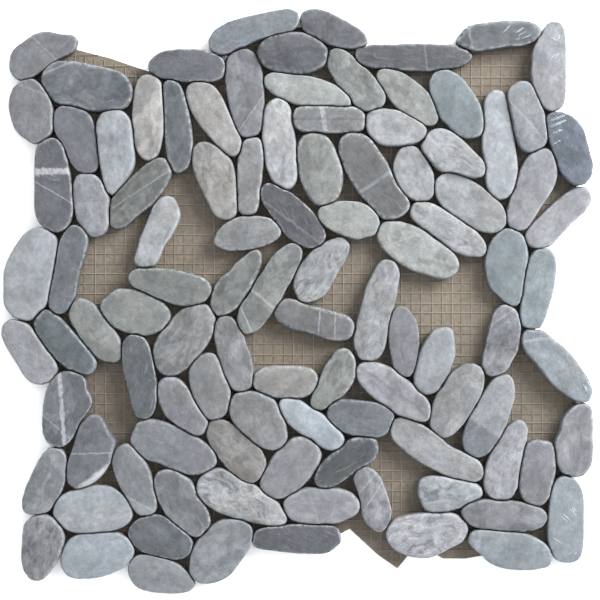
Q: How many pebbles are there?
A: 103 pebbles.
